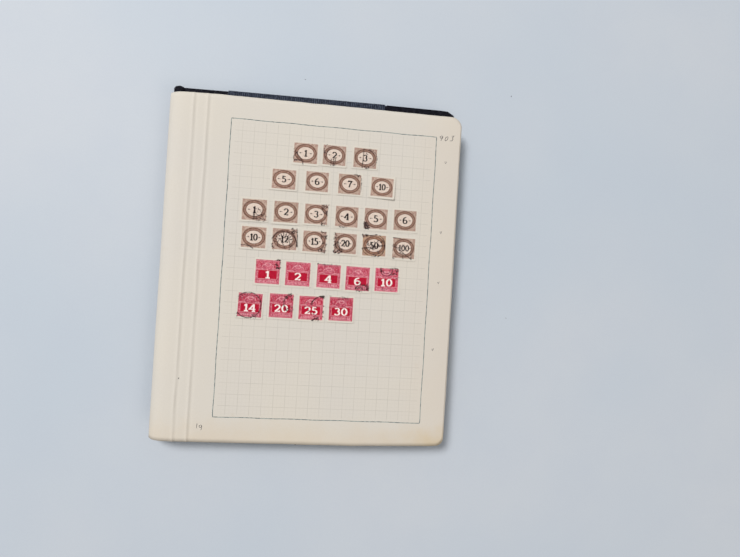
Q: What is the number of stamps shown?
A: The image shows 28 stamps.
